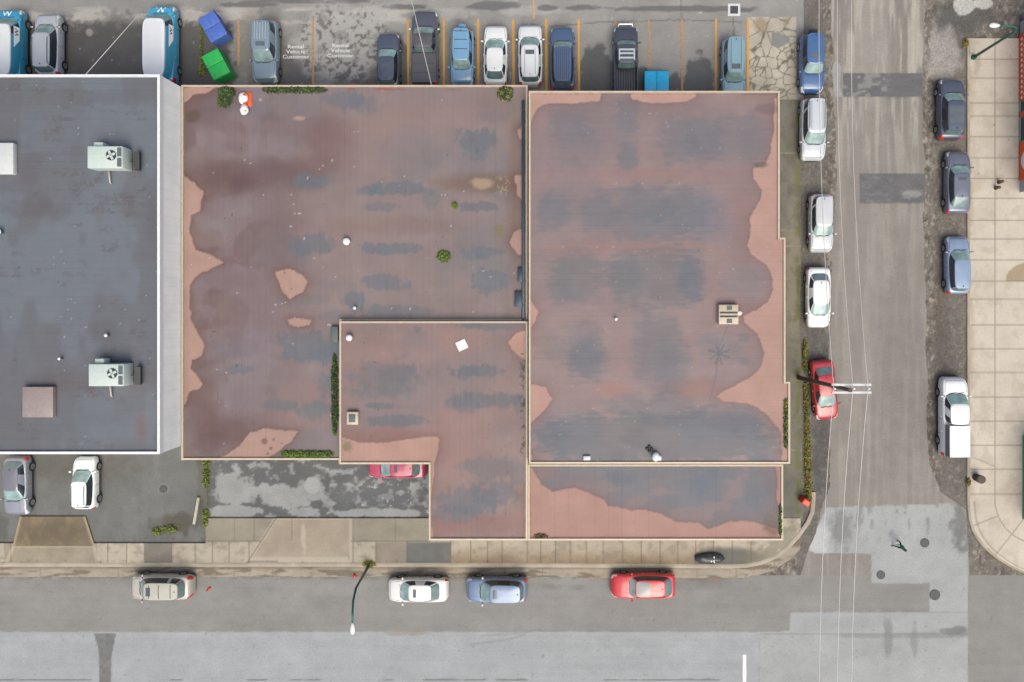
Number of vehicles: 28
